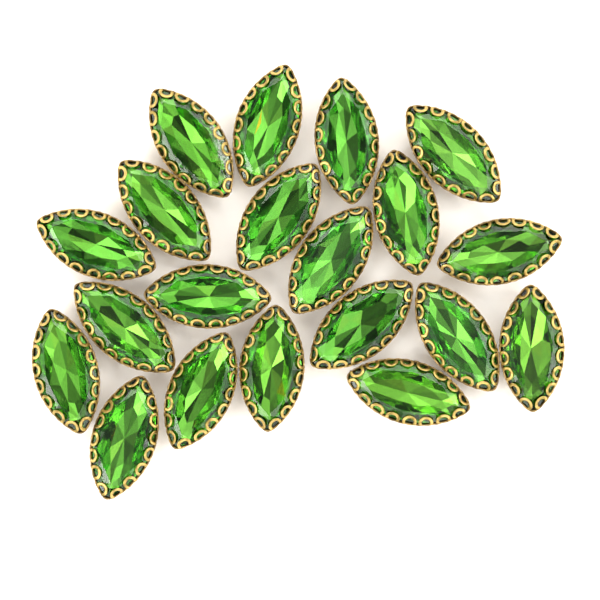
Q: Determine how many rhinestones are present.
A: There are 20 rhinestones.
